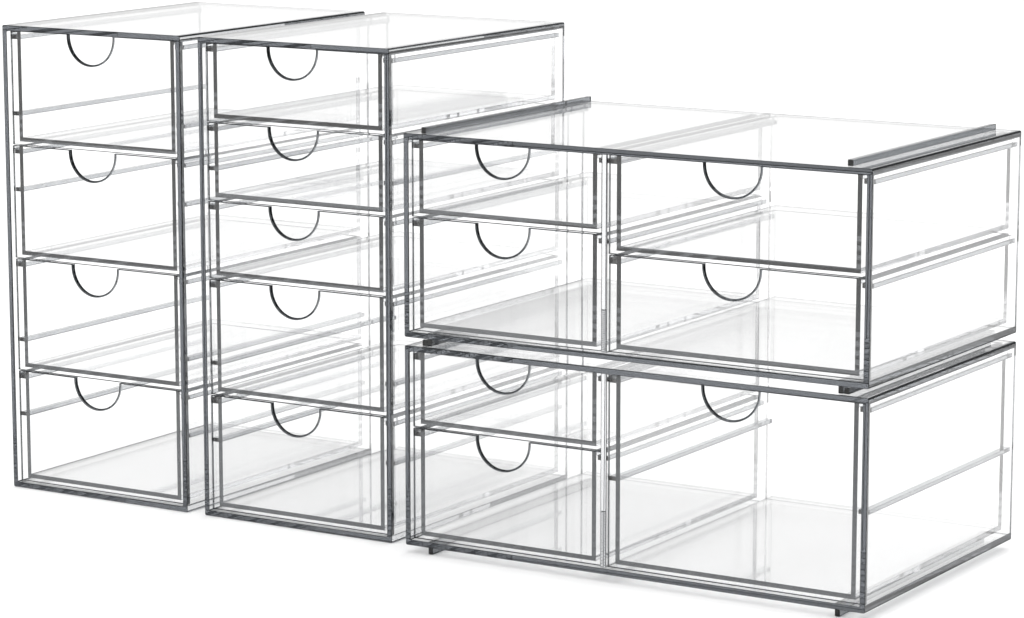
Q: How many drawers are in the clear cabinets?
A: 16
